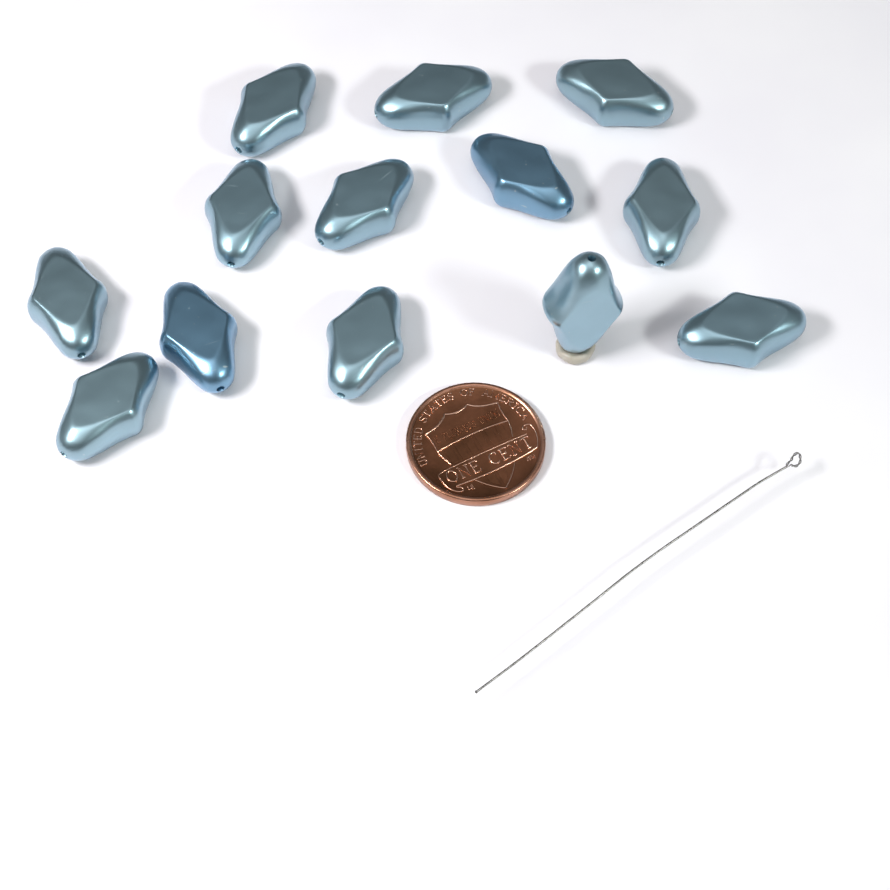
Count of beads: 13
